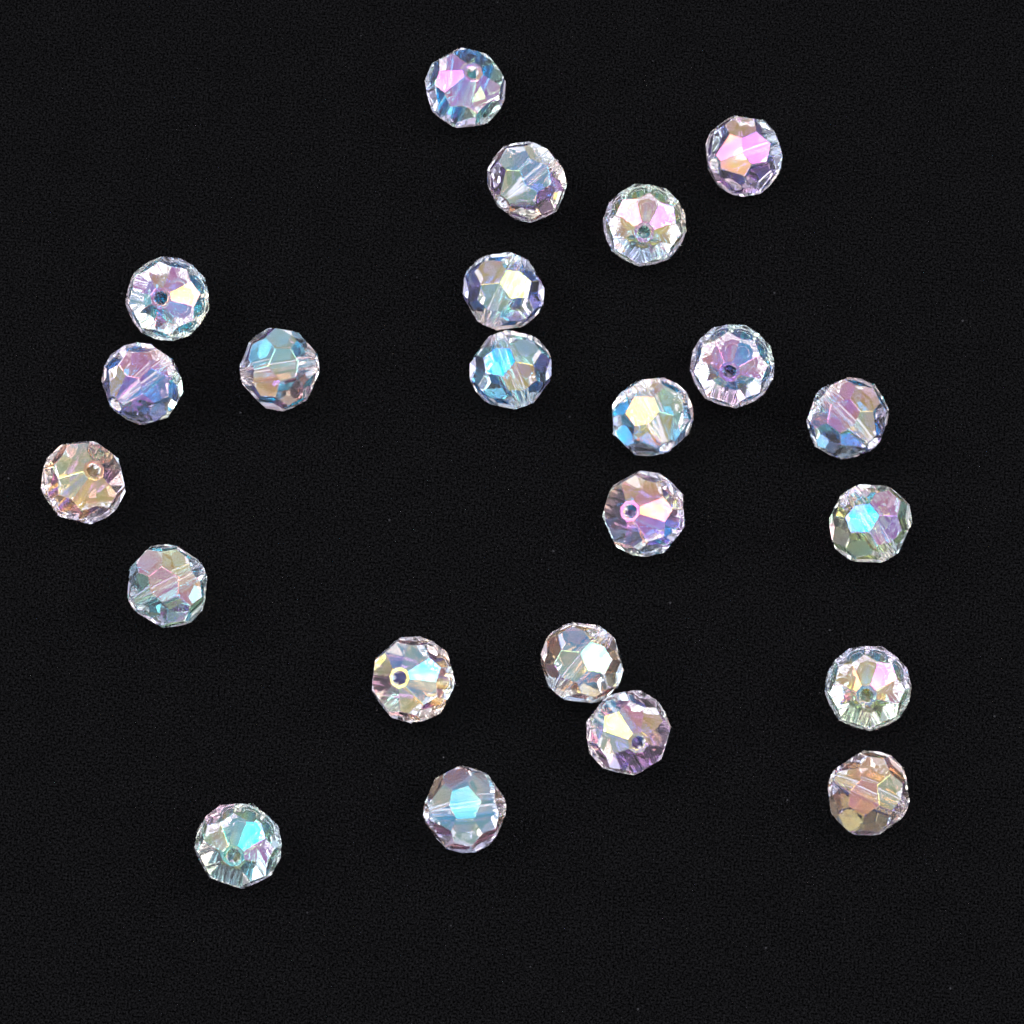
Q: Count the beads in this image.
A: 23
